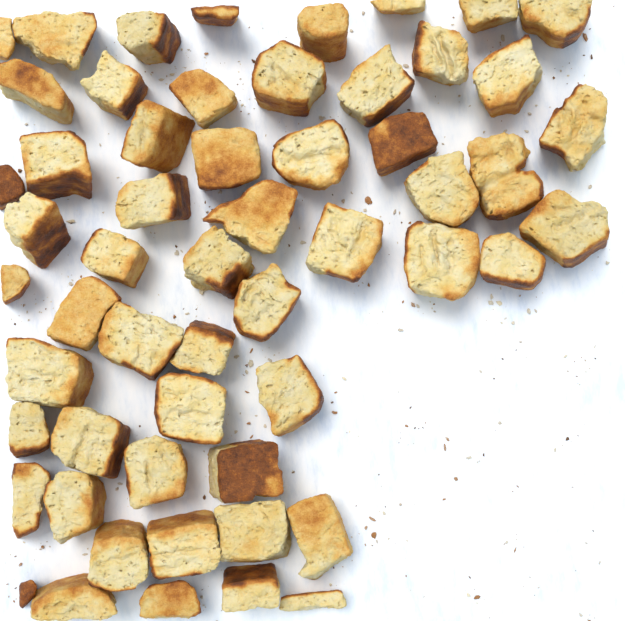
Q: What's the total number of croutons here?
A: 56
